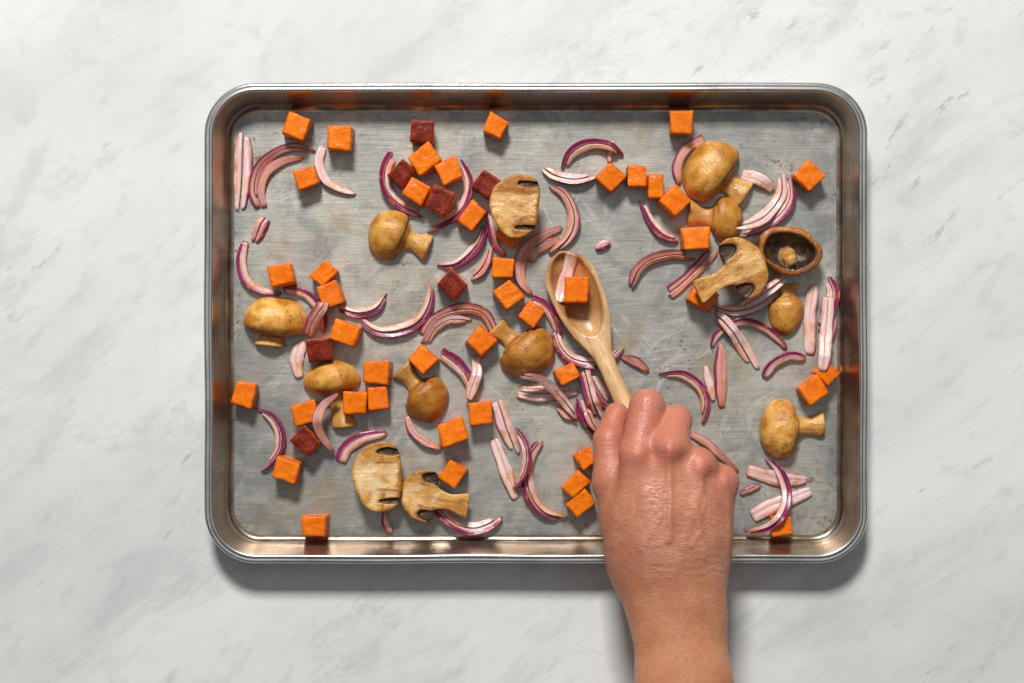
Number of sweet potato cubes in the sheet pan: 51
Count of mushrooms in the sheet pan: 14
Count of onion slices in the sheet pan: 72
